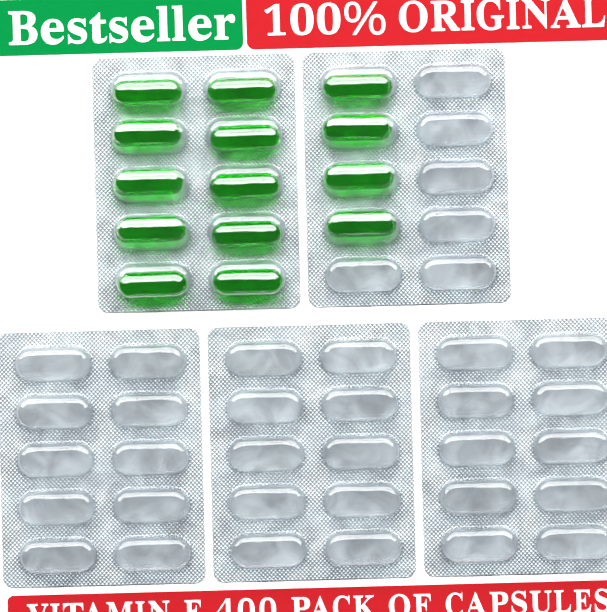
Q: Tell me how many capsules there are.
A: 14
